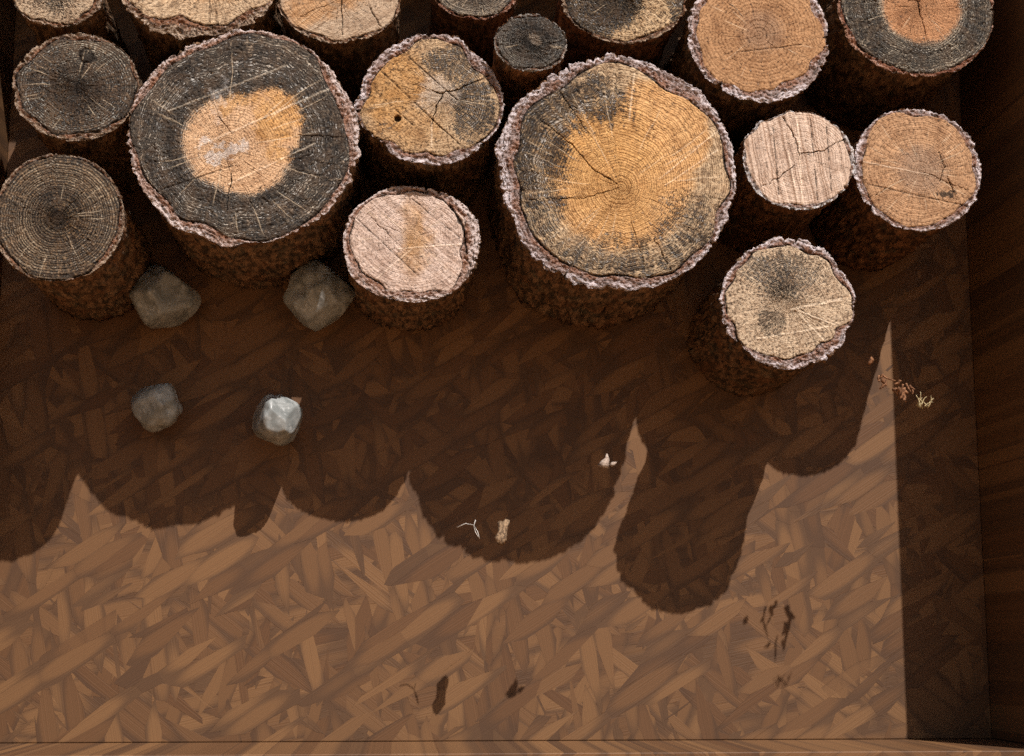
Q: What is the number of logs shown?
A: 17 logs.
